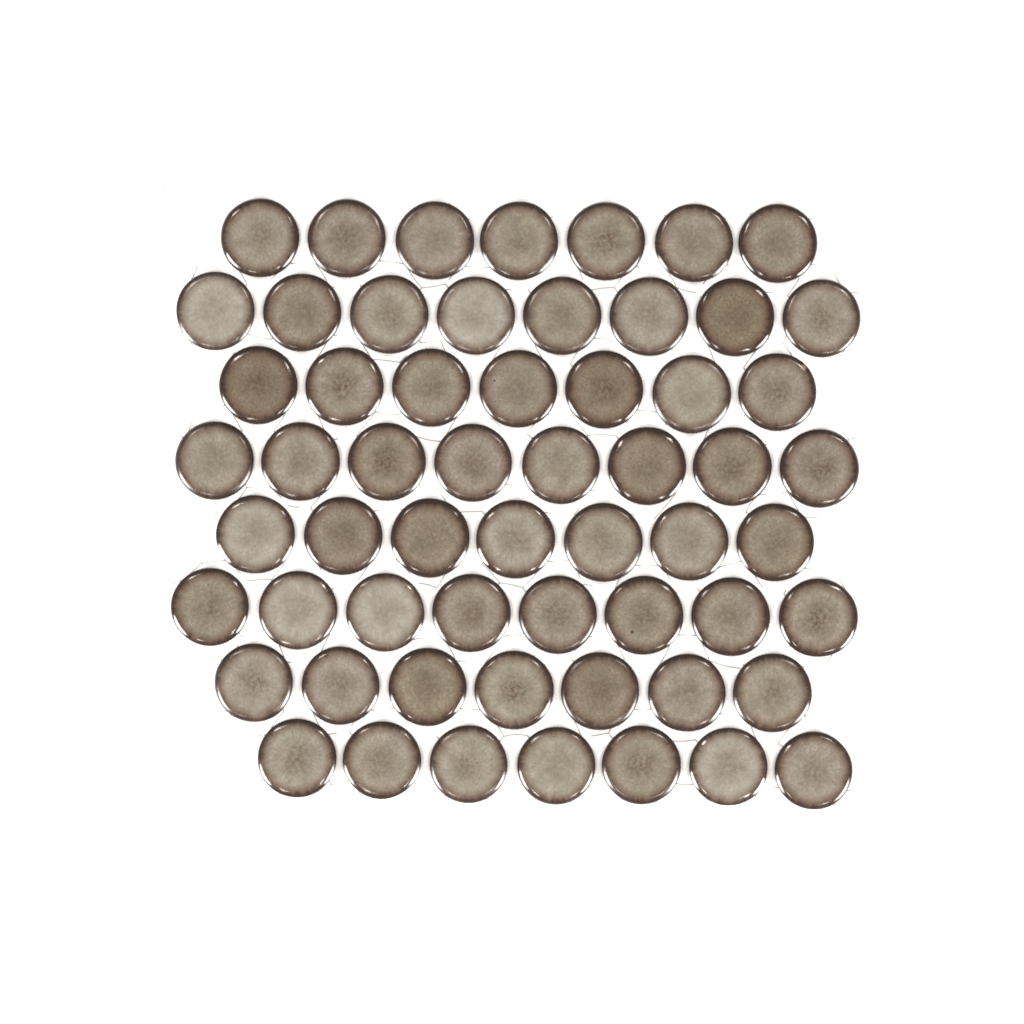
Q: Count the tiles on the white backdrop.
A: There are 59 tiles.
